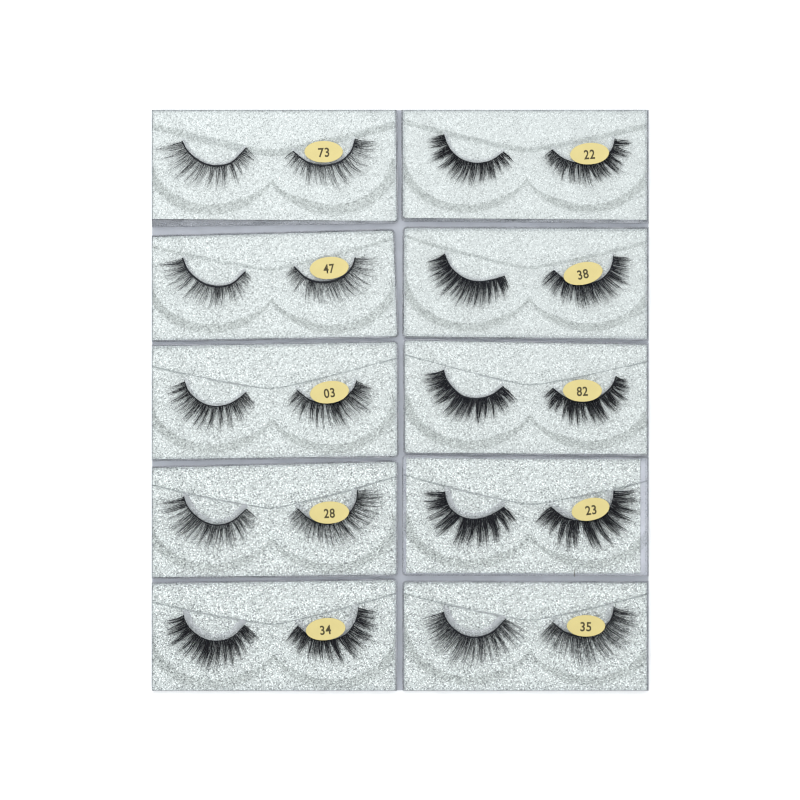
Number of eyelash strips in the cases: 20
